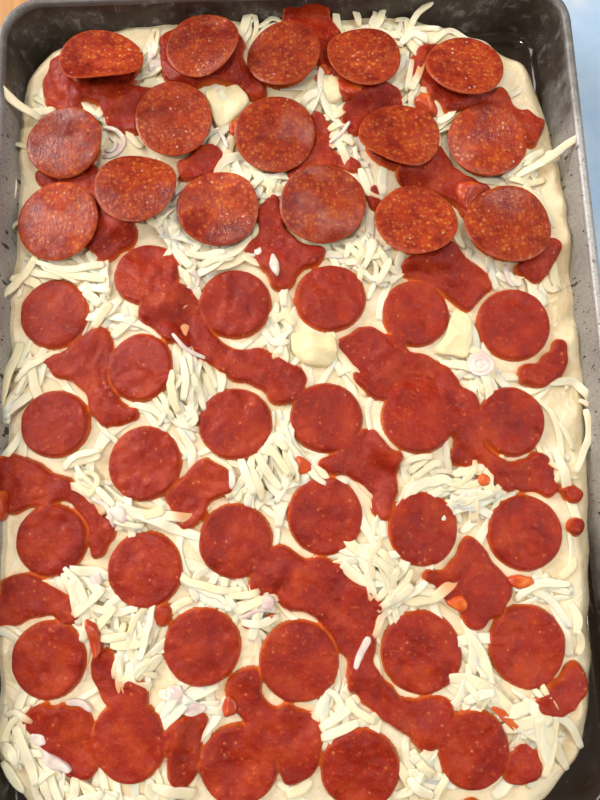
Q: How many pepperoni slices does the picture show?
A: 16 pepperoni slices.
